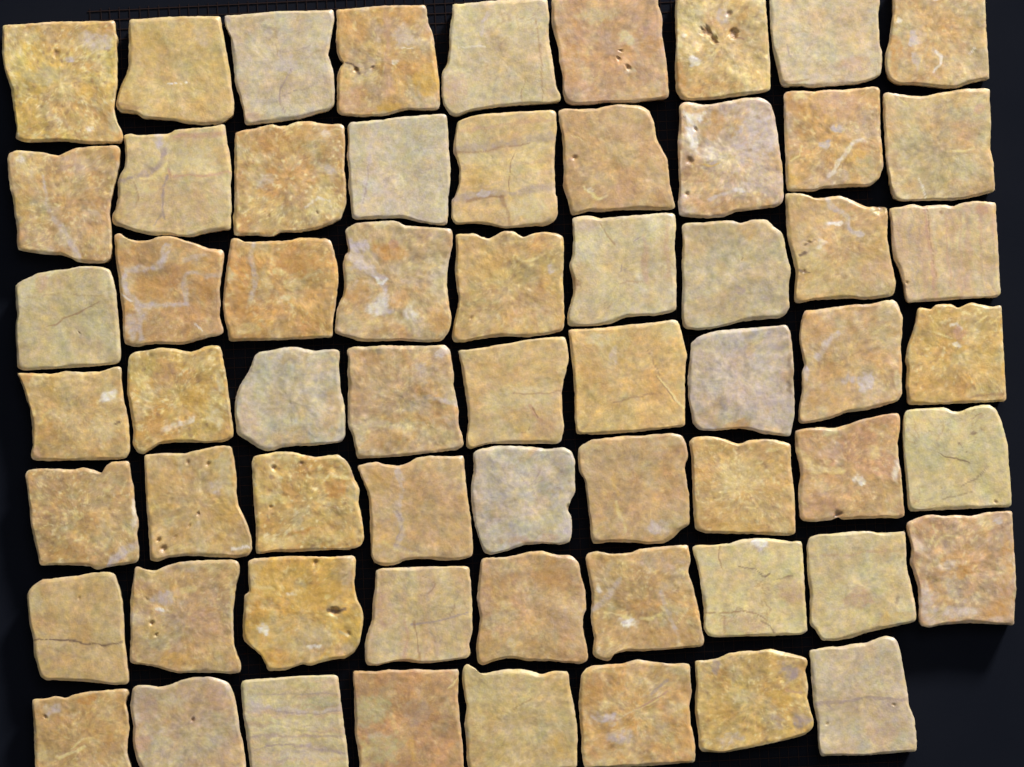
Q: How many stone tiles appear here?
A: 62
